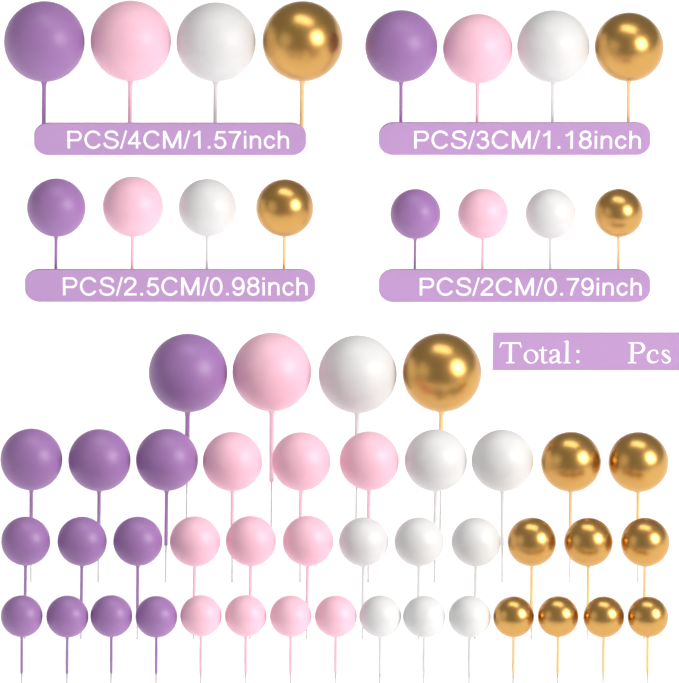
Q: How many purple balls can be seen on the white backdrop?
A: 15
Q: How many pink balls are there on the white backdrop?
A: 15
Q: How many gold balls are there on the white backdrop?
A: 14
